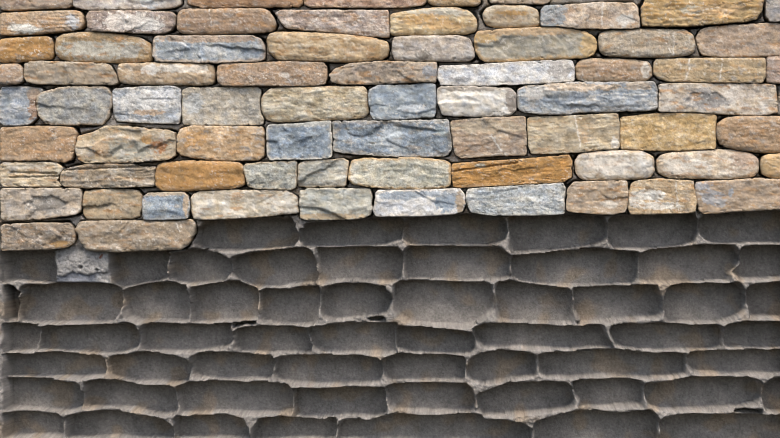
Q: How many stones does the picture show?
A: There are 72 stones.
